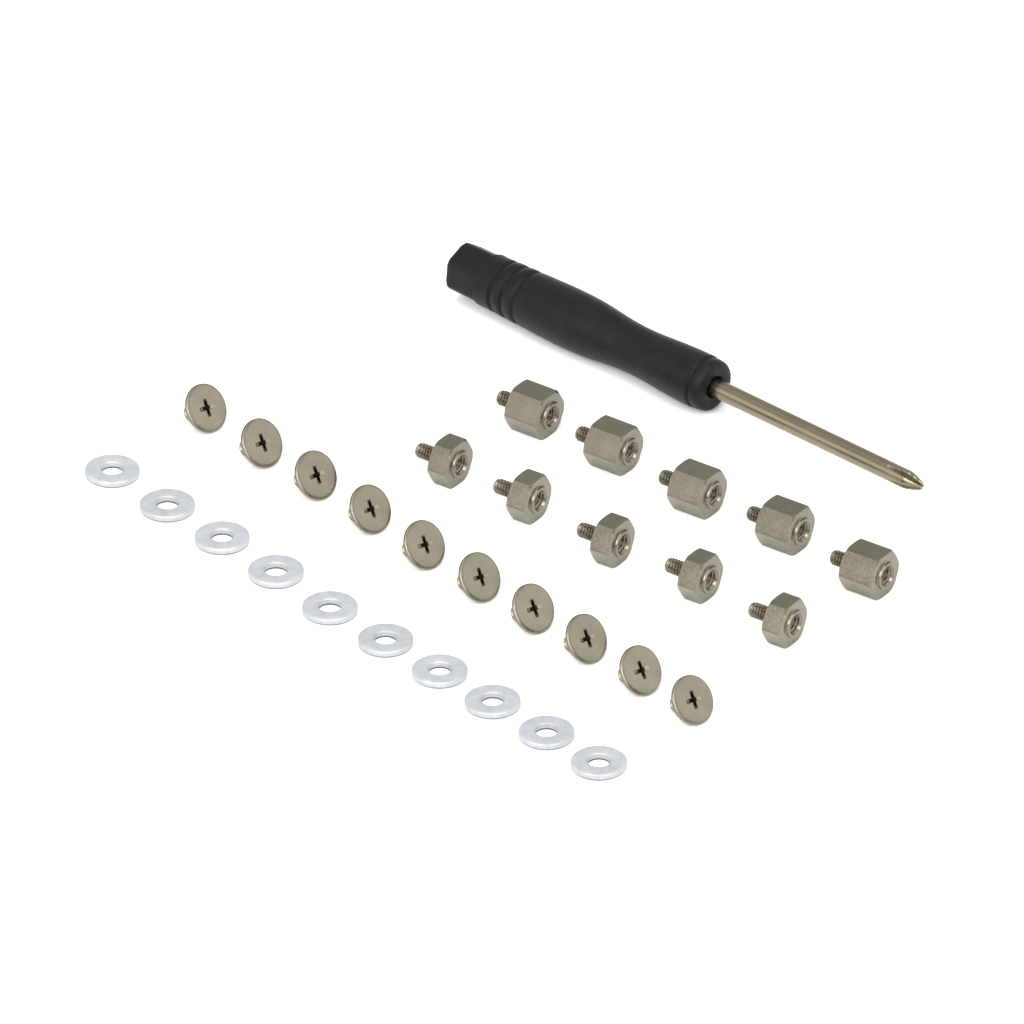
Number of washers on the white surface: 10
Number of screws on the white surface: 10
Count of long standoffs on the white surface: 5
